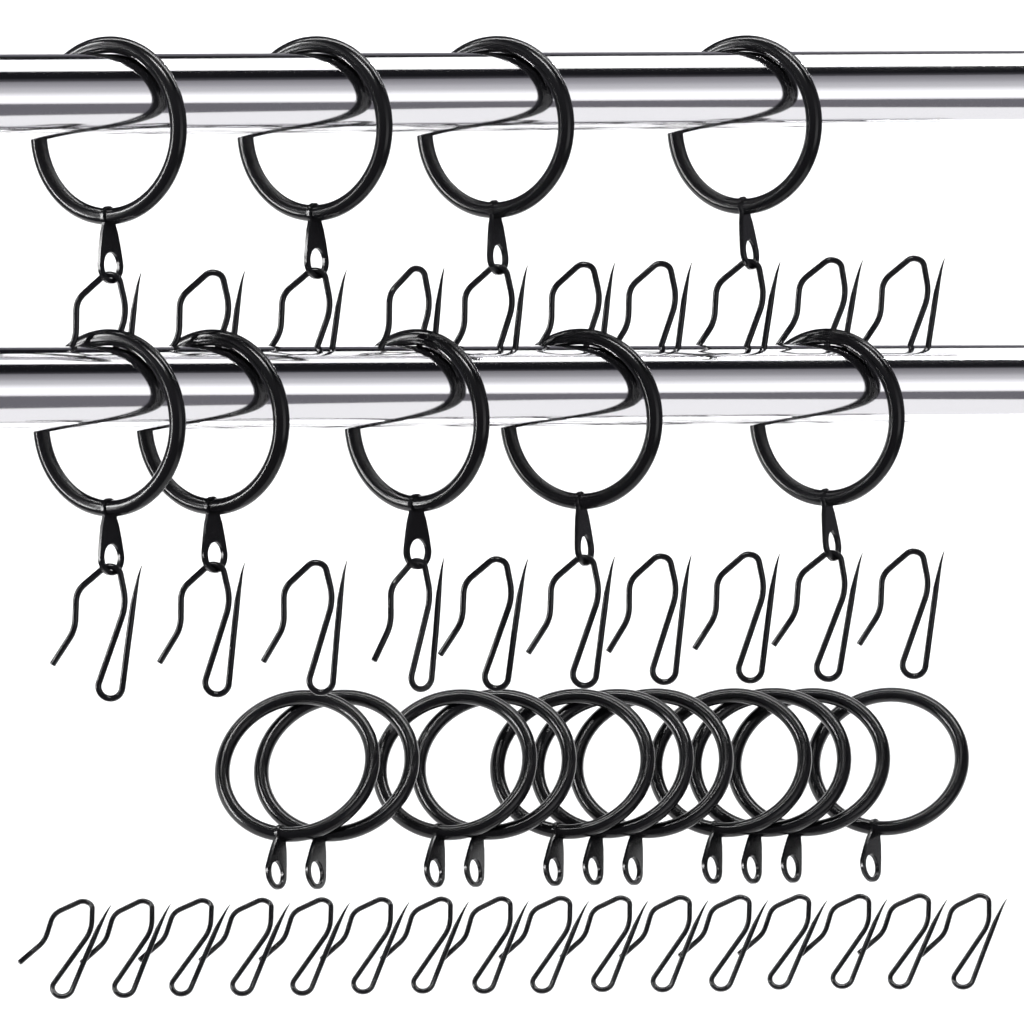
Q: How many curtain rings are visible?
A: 20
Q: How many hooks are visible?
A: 36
